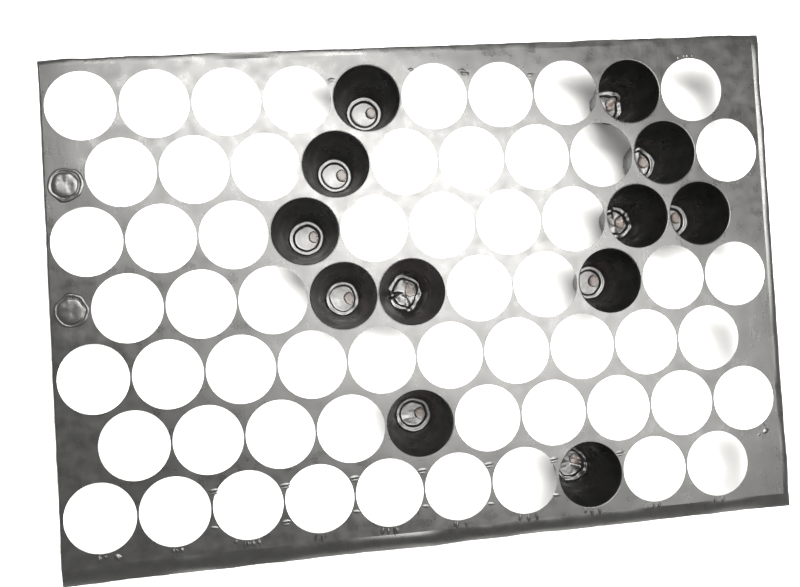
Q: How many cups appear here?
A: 12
